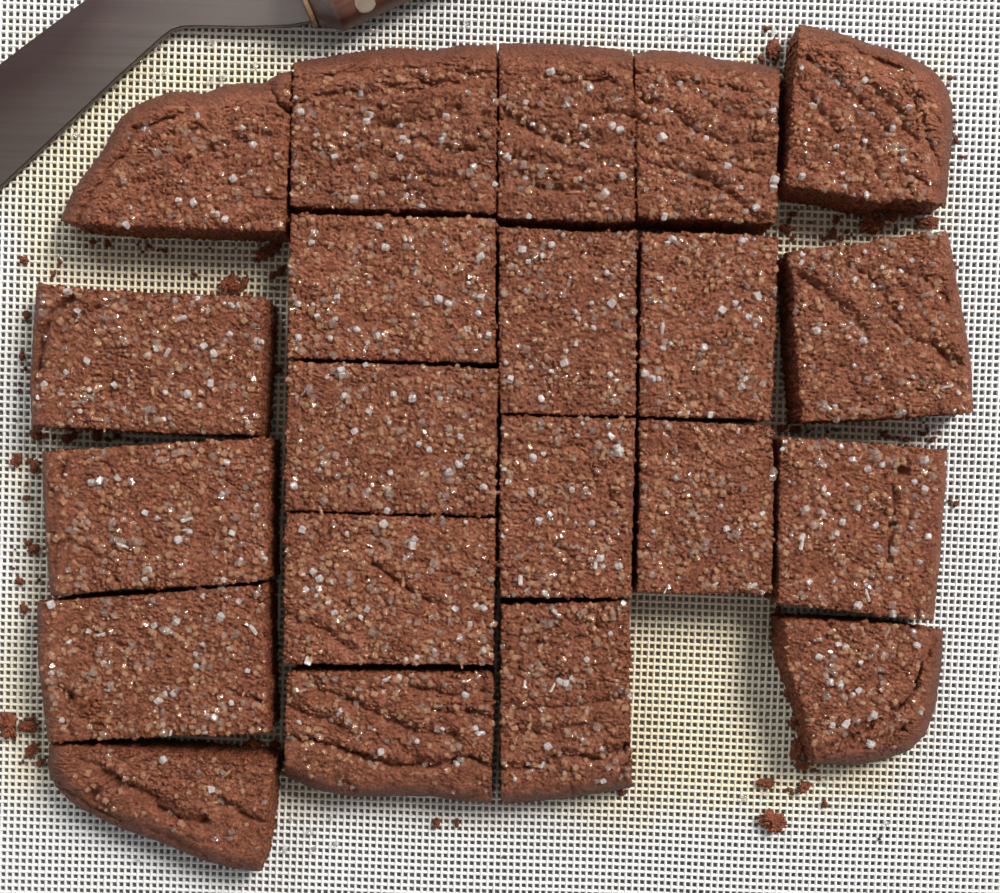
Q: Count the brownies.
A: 21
